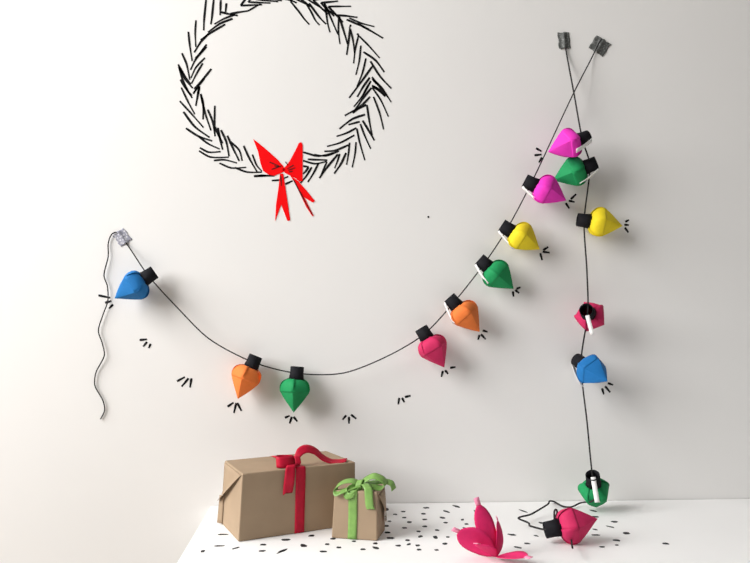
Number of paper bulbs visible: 15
